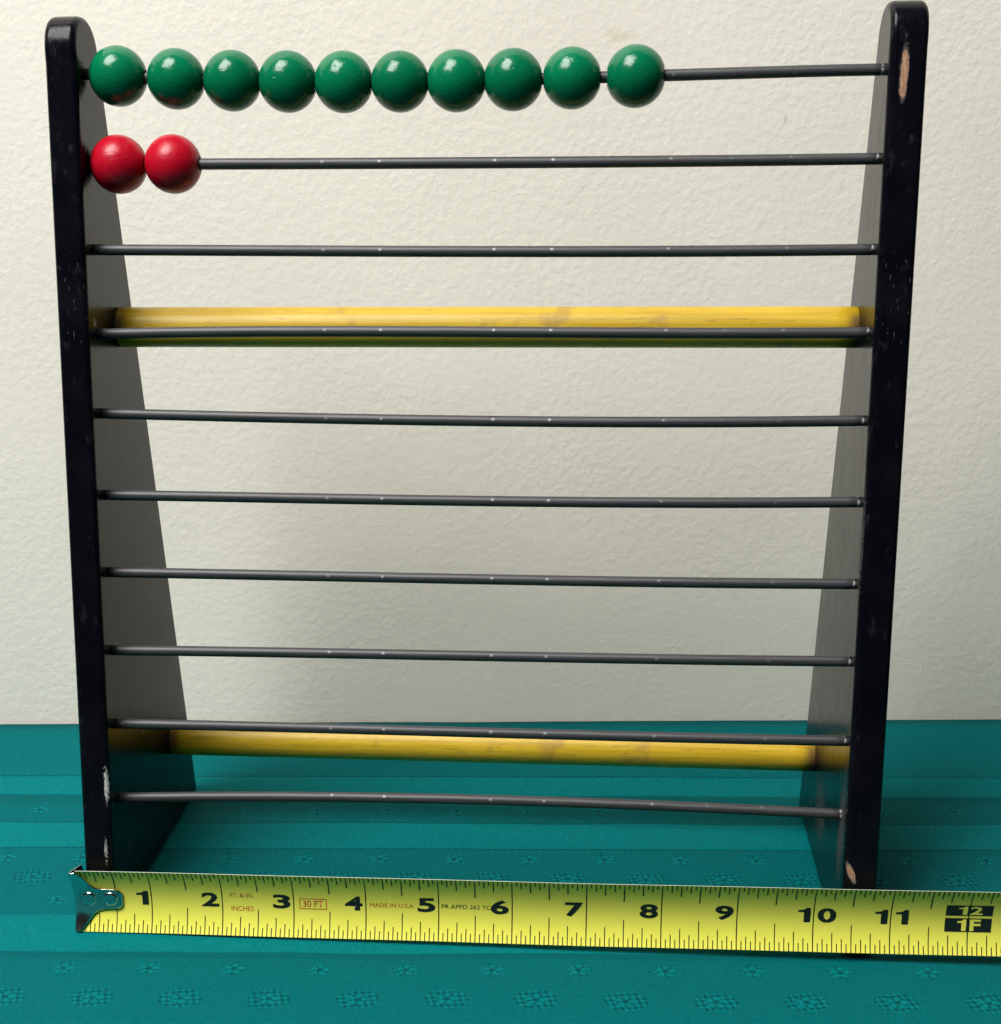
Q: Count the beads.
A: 12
